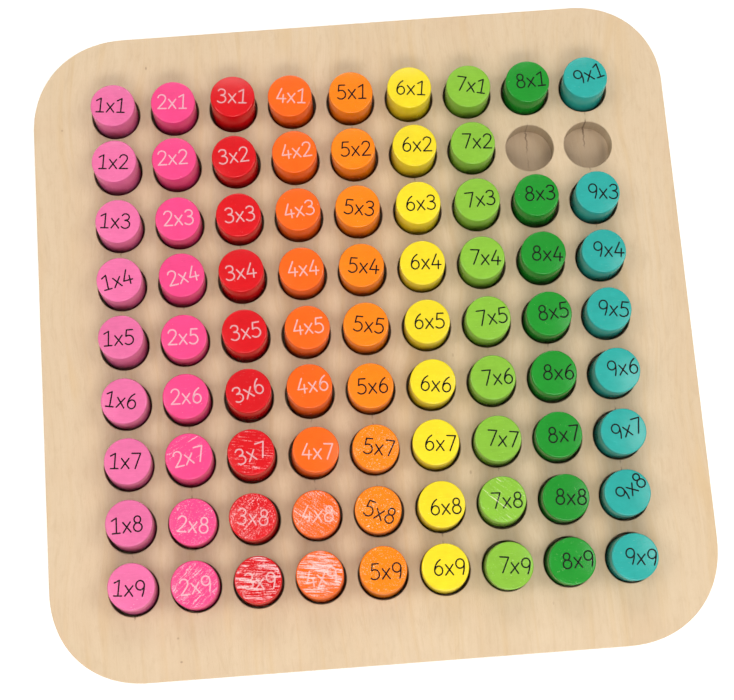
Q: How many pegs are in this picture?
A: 79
